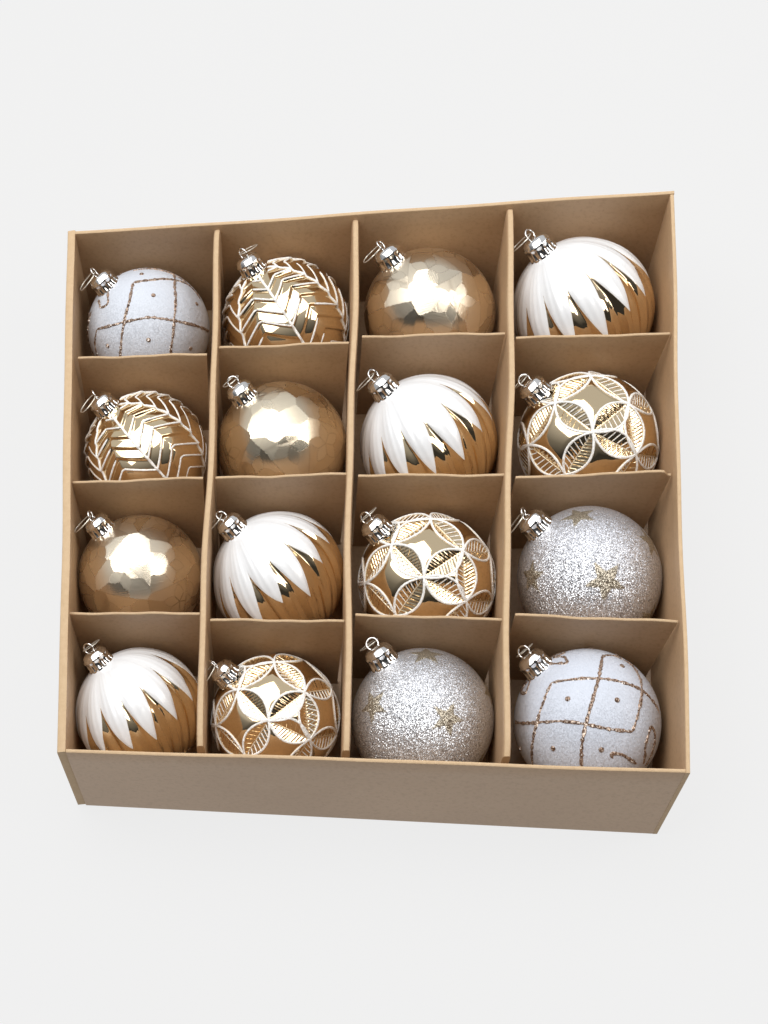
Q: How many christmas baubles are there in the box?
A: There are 16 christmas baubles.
